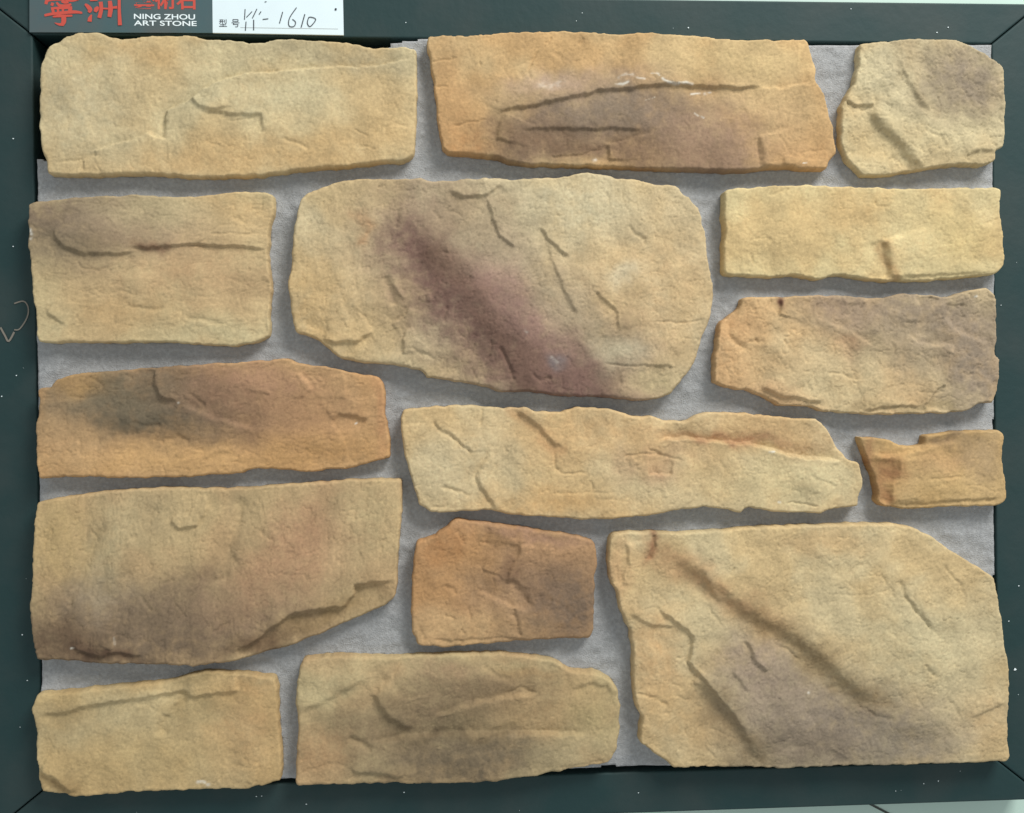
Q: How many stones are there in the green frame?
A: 15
